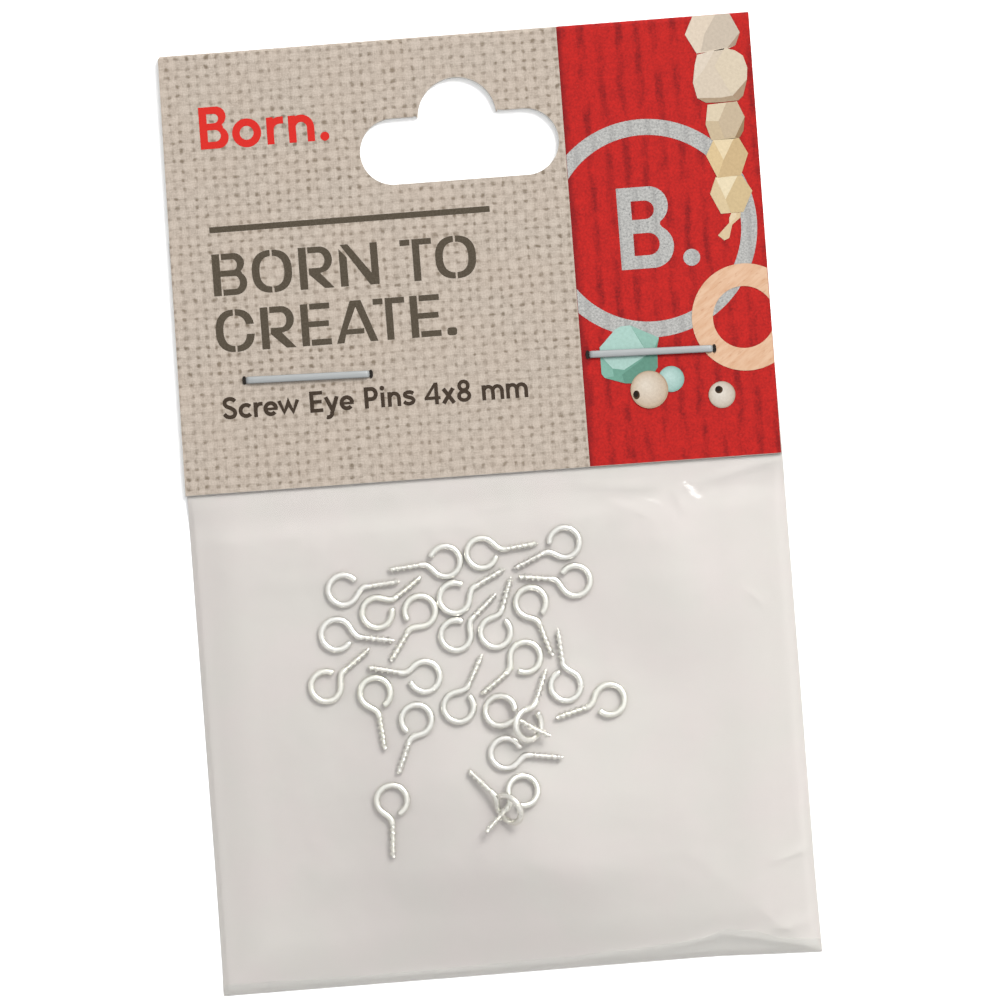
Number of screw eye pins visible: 26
